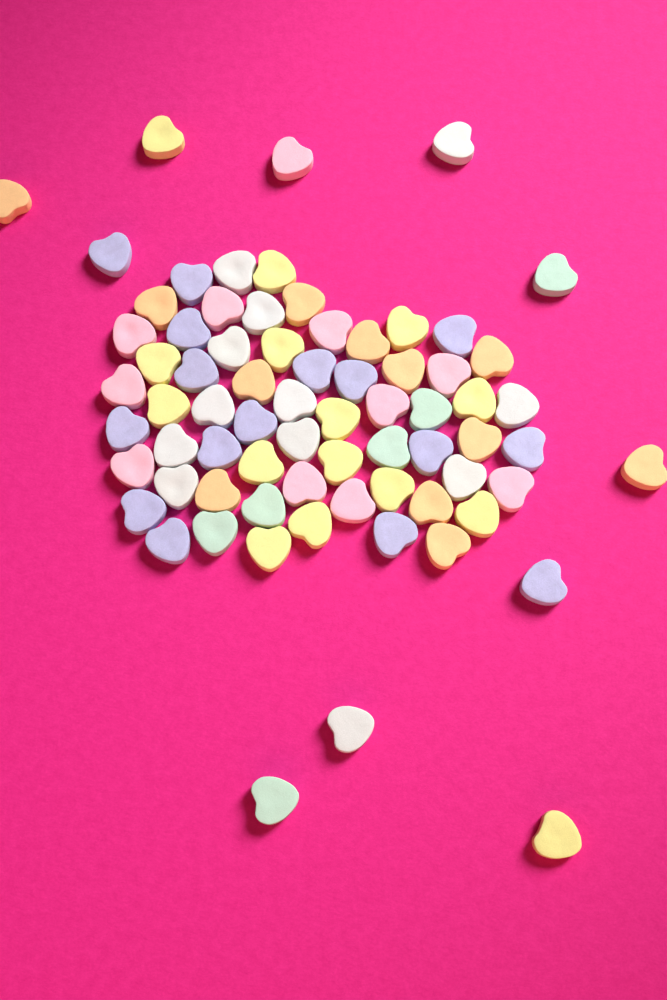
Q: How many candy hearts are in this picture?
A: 72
